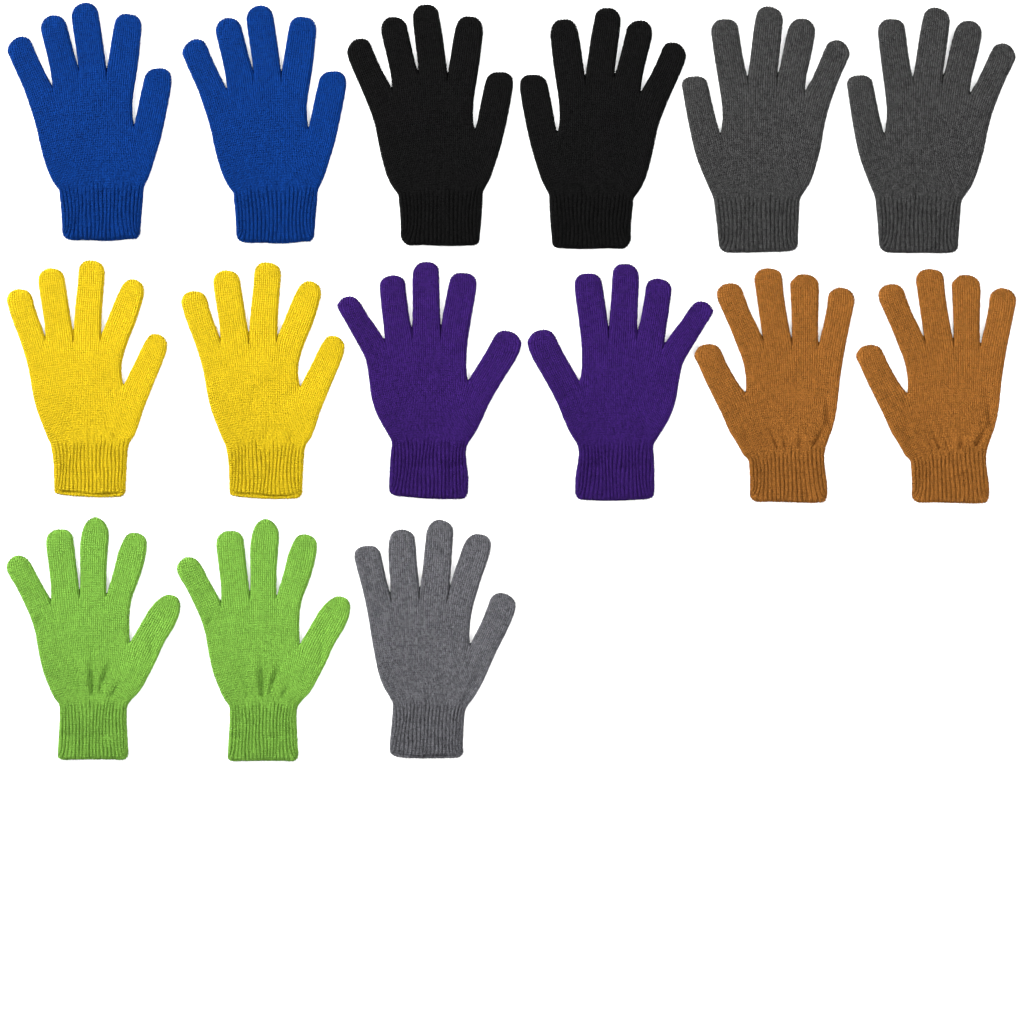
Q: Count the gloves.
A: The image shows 15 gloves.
